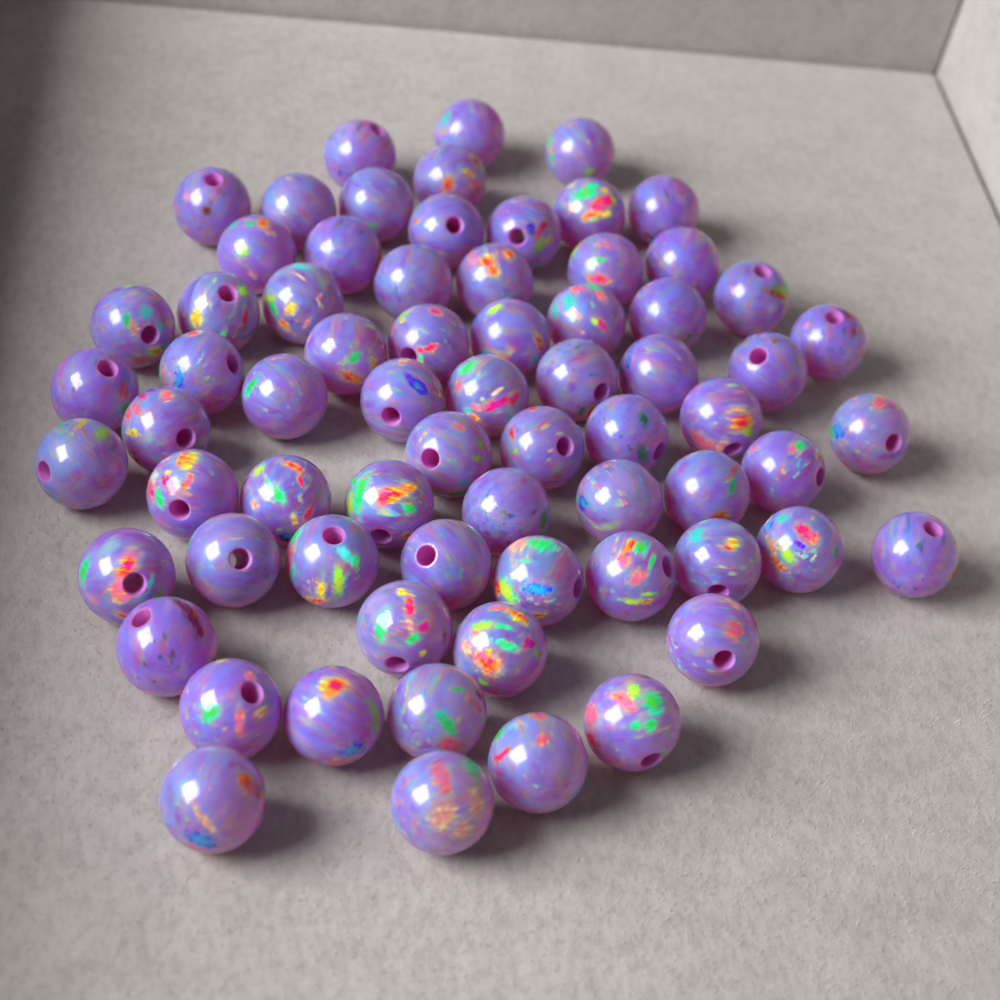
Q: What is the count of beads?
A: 69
